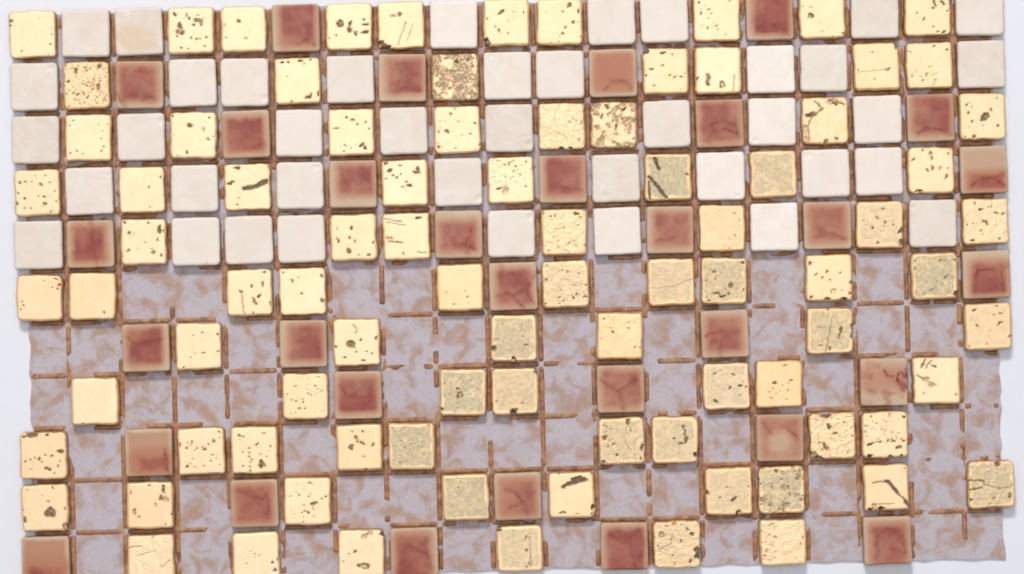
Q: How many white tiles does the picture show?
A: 40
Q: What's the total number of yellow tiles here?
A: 87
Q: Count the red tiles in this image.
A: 31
